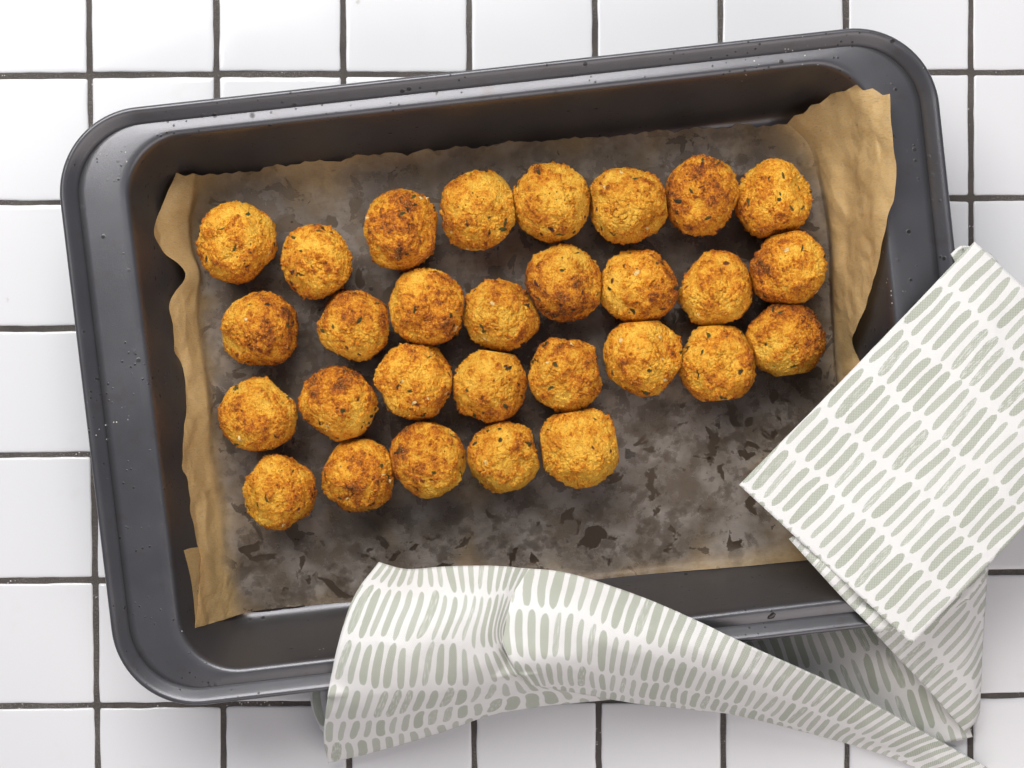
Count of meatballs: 29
